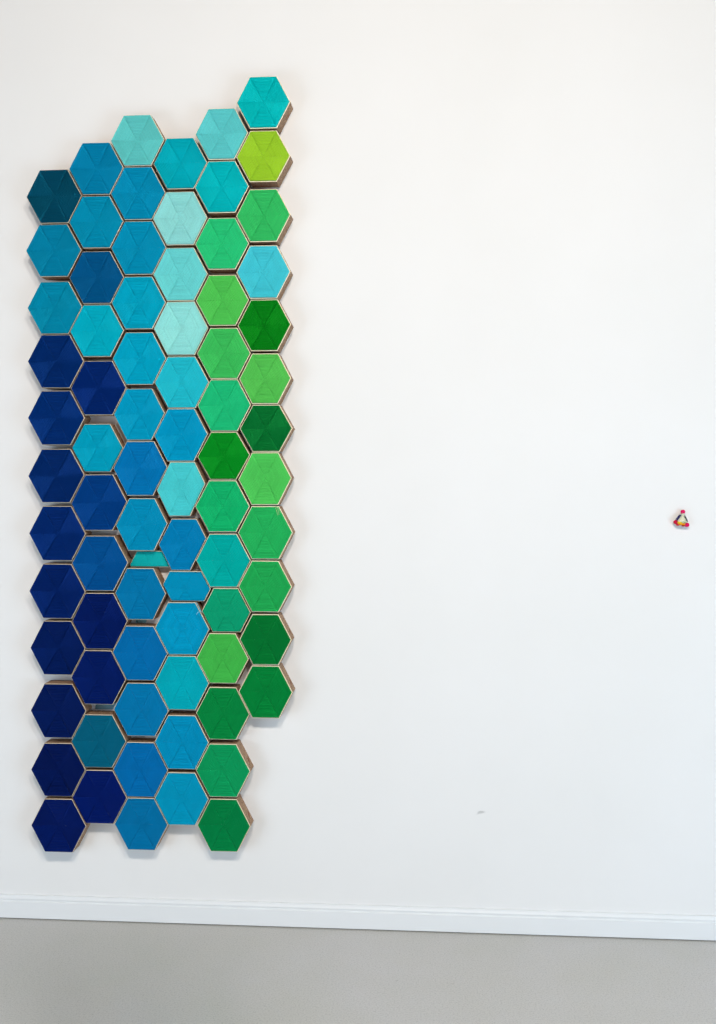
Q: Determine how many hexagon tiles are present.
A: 77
